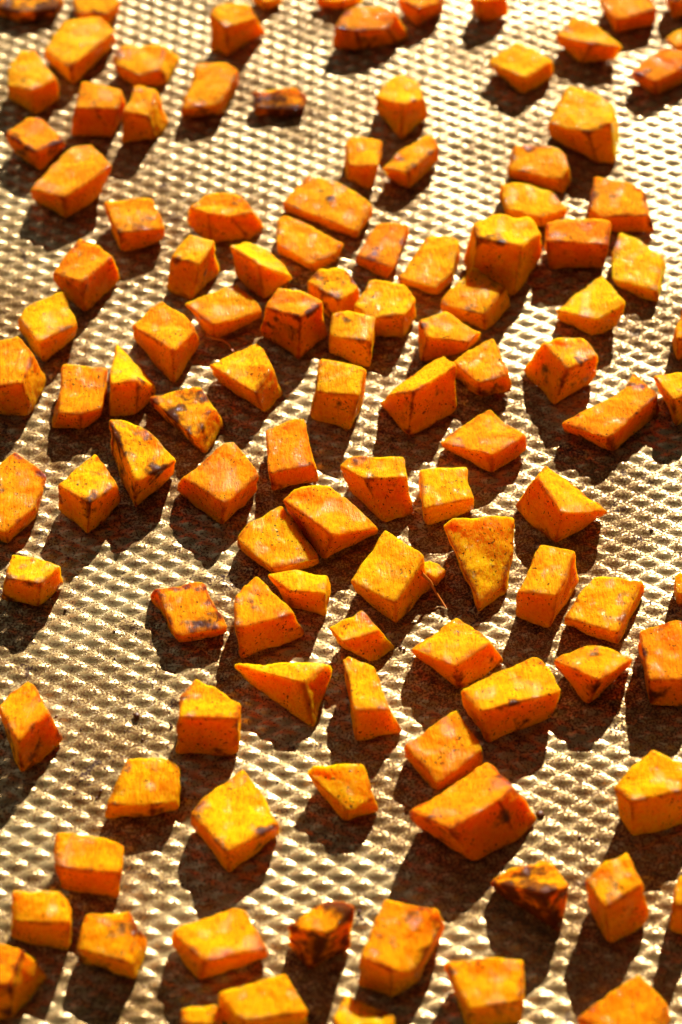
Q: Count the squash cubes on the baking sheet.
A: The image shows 115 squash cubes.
